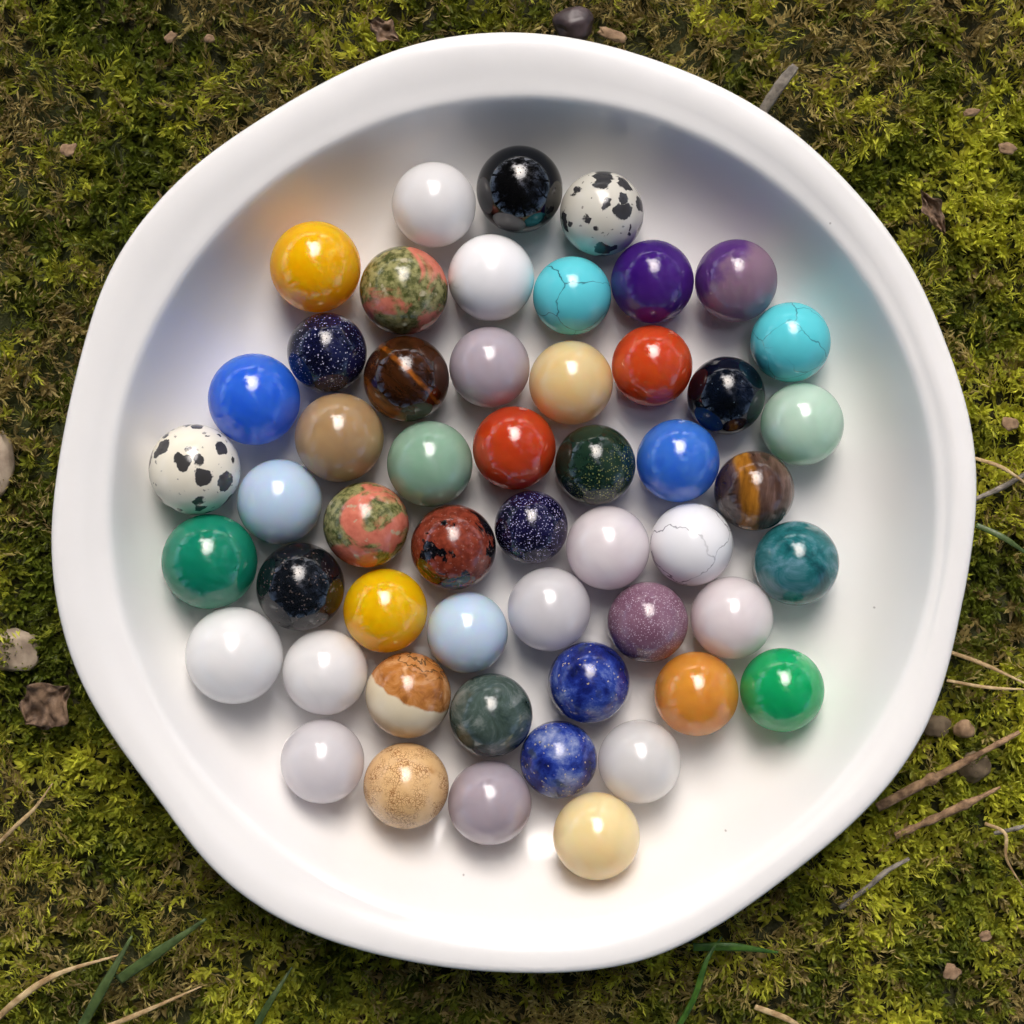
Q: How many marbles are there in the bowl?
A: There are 52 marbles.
